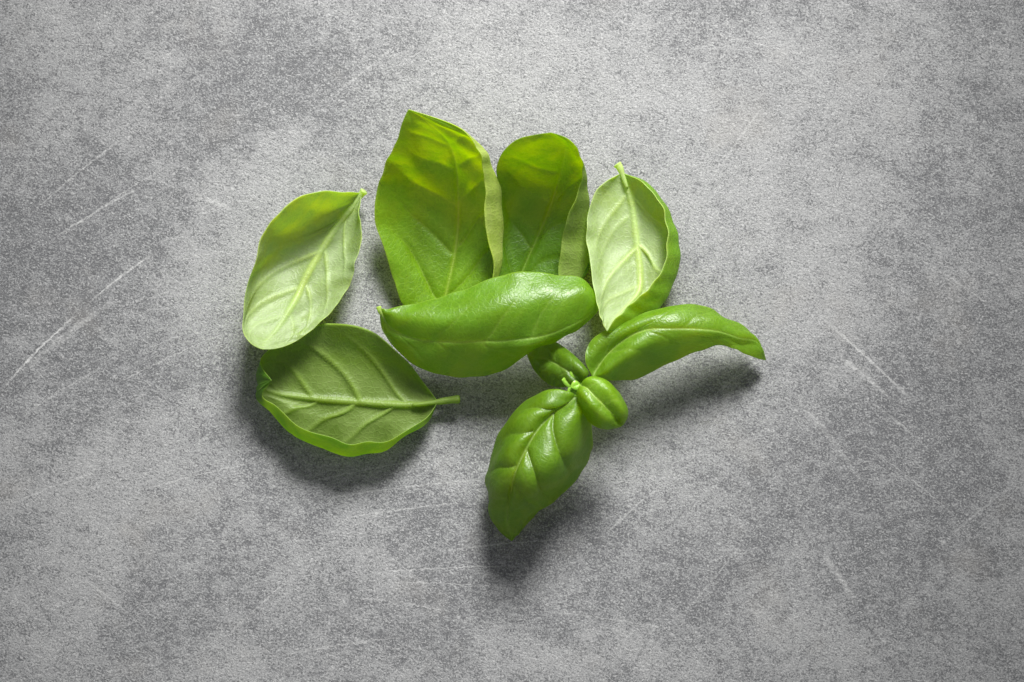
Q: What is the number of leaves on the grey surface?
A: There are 10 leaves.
